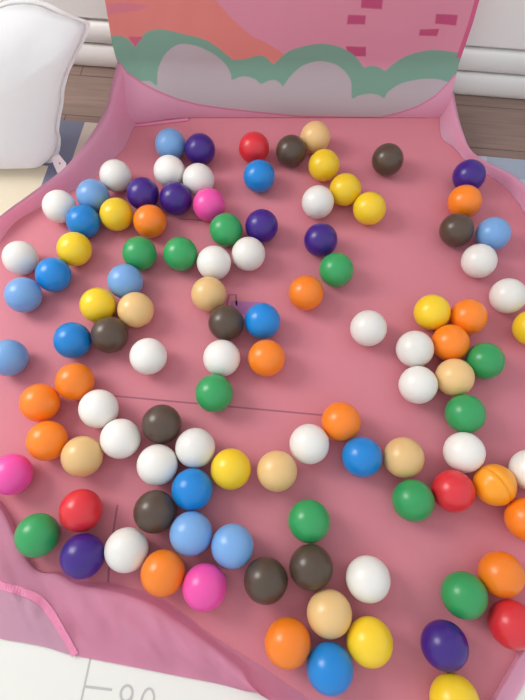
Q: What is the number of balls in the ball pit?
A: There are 109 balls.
